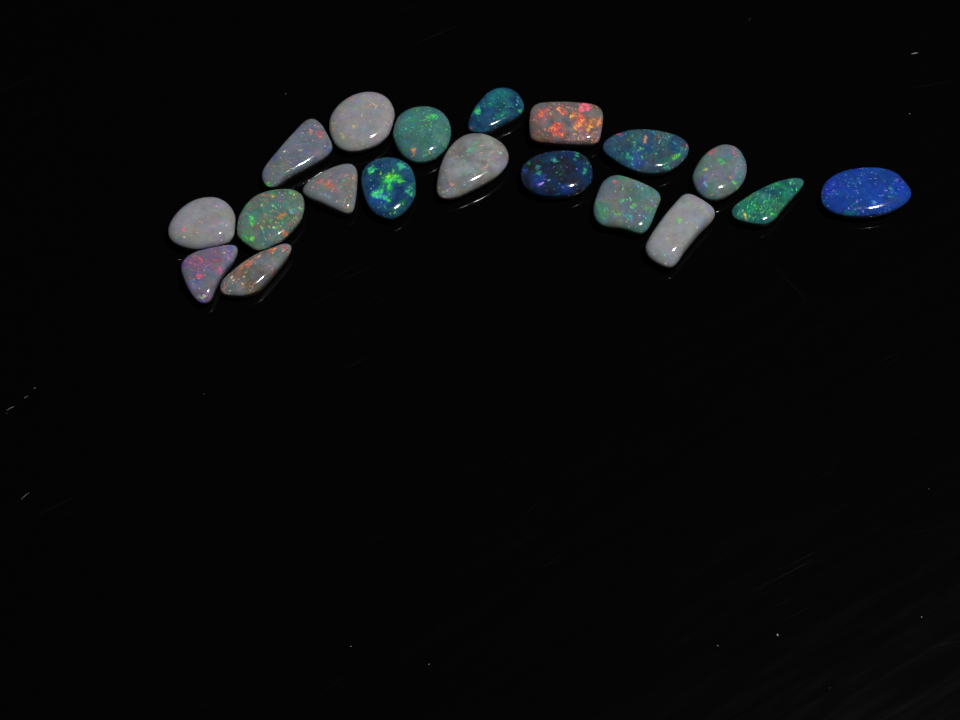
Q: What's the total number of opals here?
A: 19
